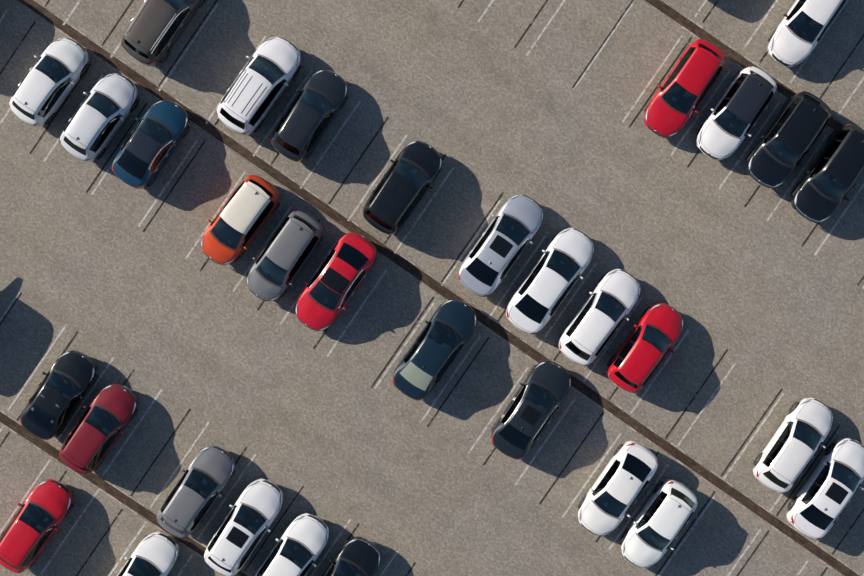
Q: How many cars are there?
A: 33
